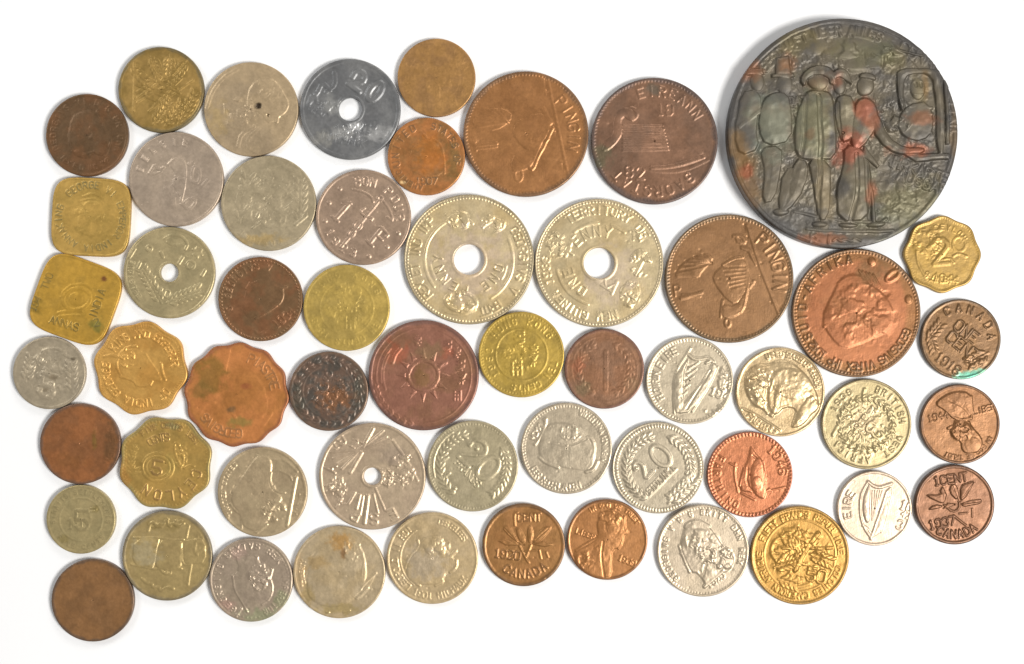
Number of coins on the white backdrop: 54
